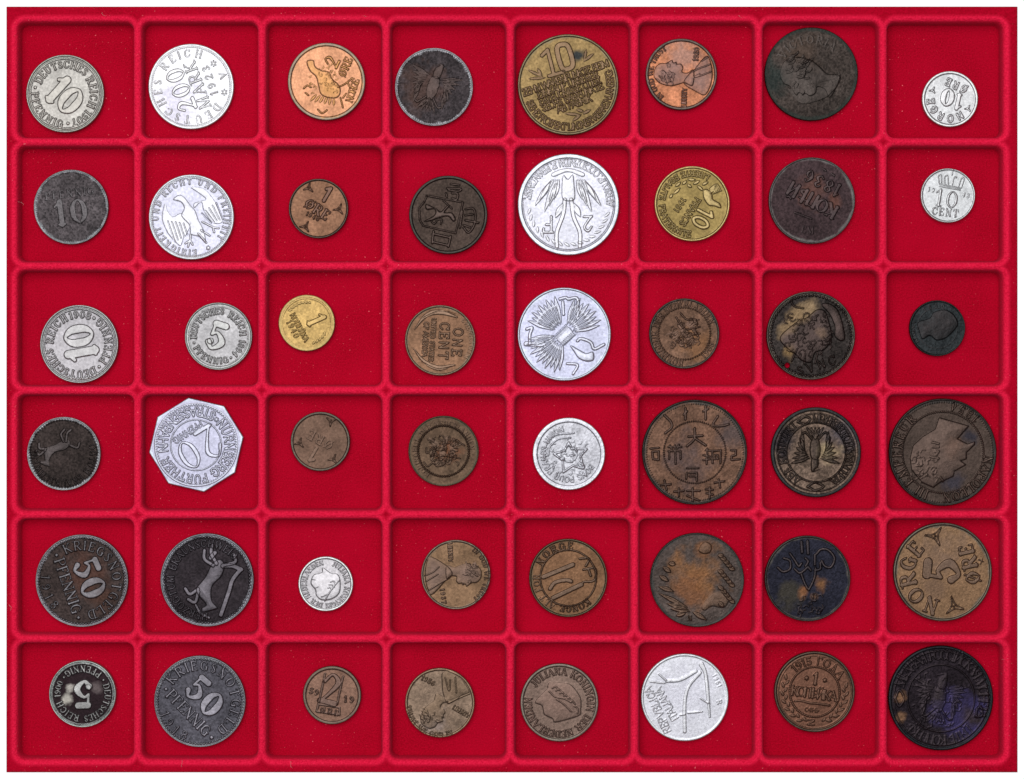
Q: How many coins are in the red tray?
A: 48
